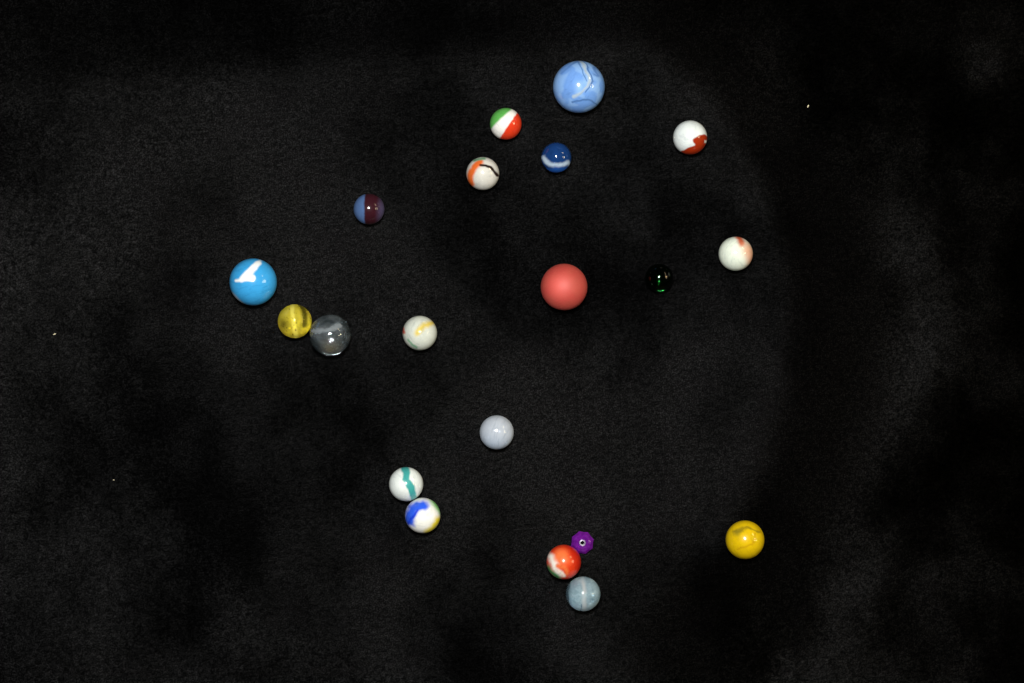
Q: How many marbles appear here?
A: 19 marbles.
